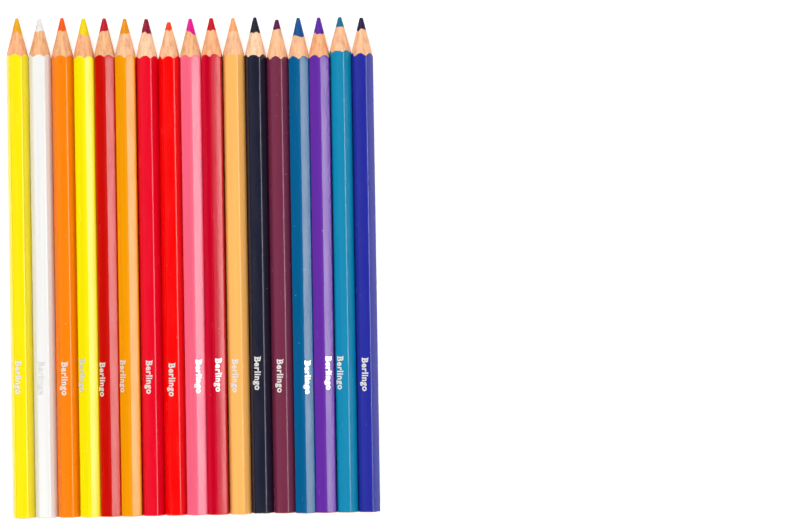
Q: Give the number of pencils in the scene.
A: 17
